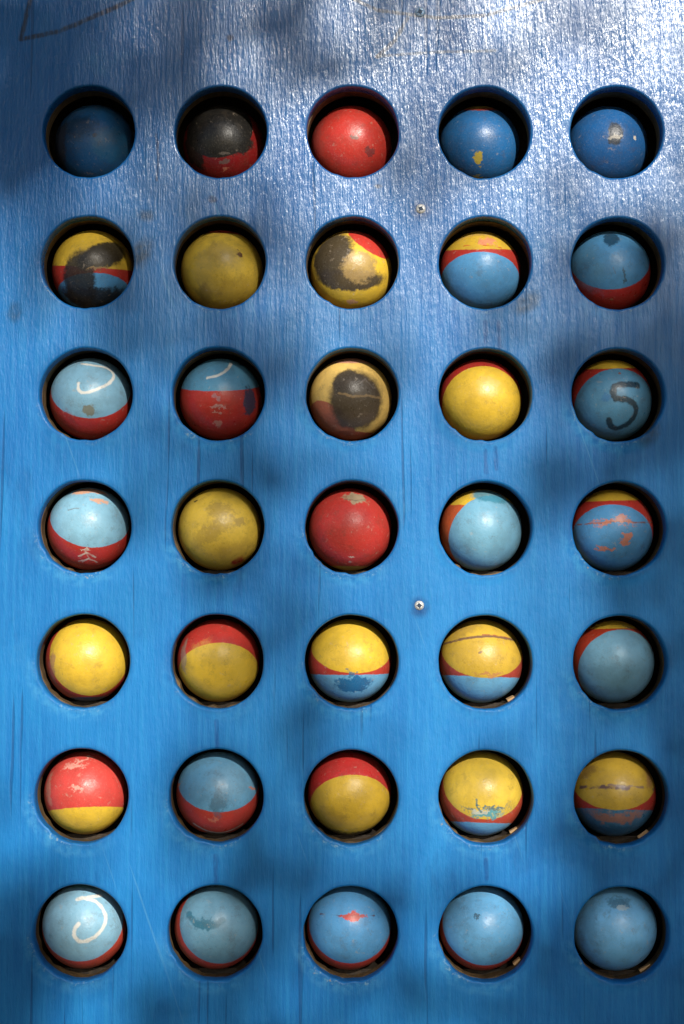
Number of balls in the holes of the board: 35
